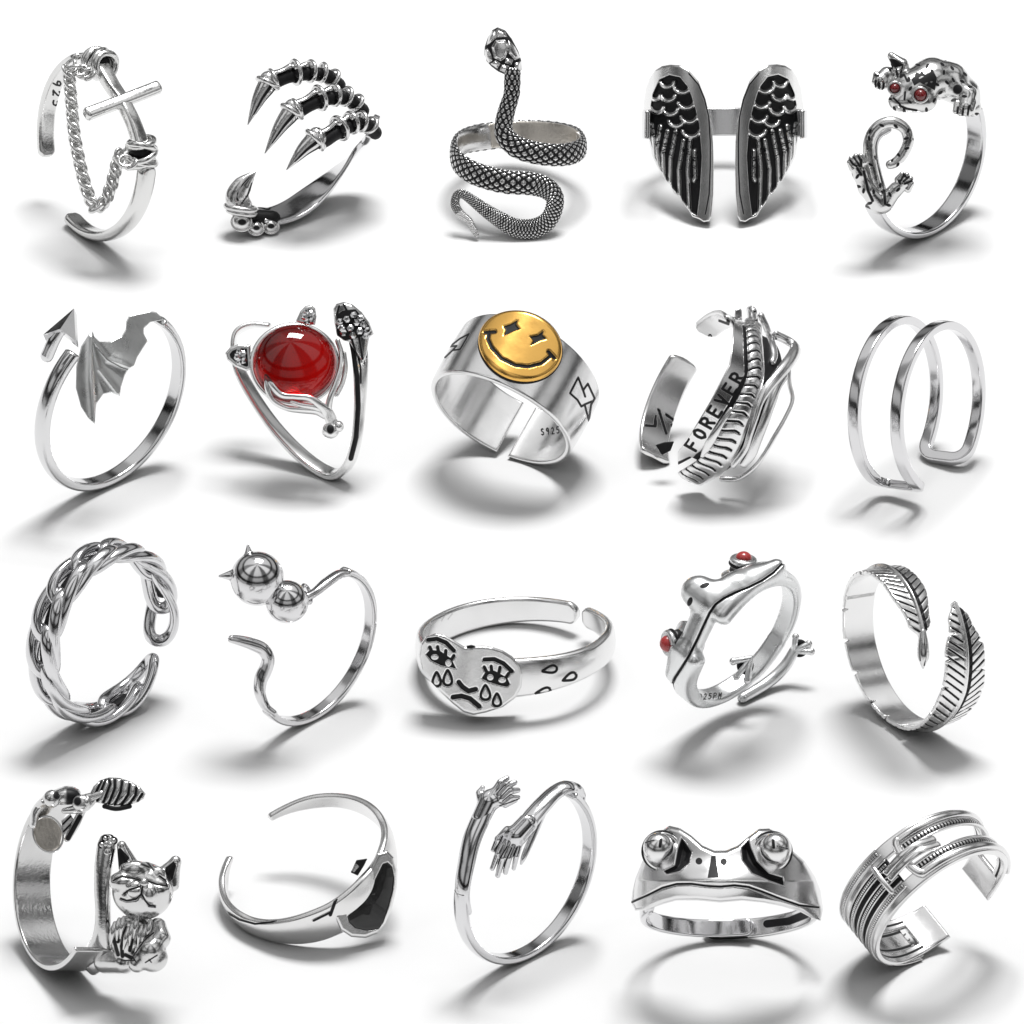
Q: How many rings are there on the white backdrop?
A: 20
